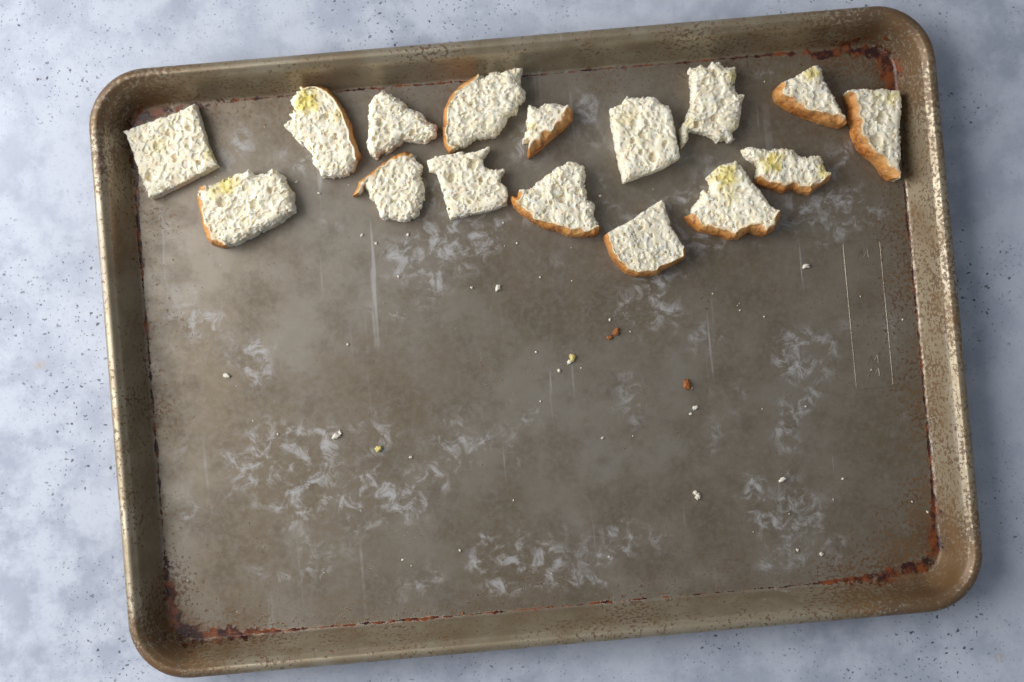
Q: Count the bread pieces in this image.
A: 16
